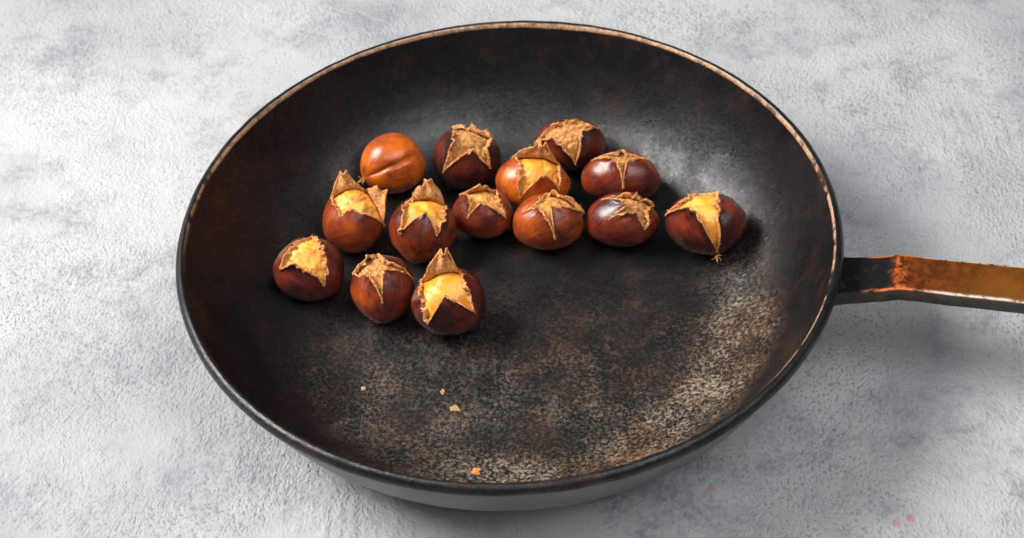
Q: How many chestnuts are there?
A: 14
